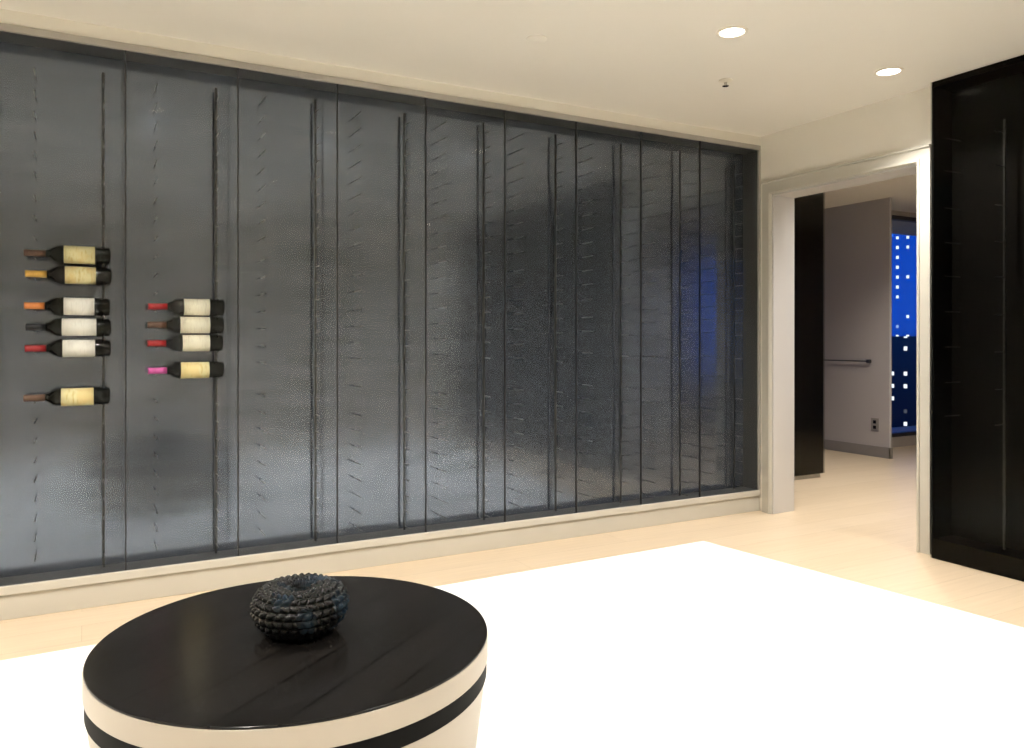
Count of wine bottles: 10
